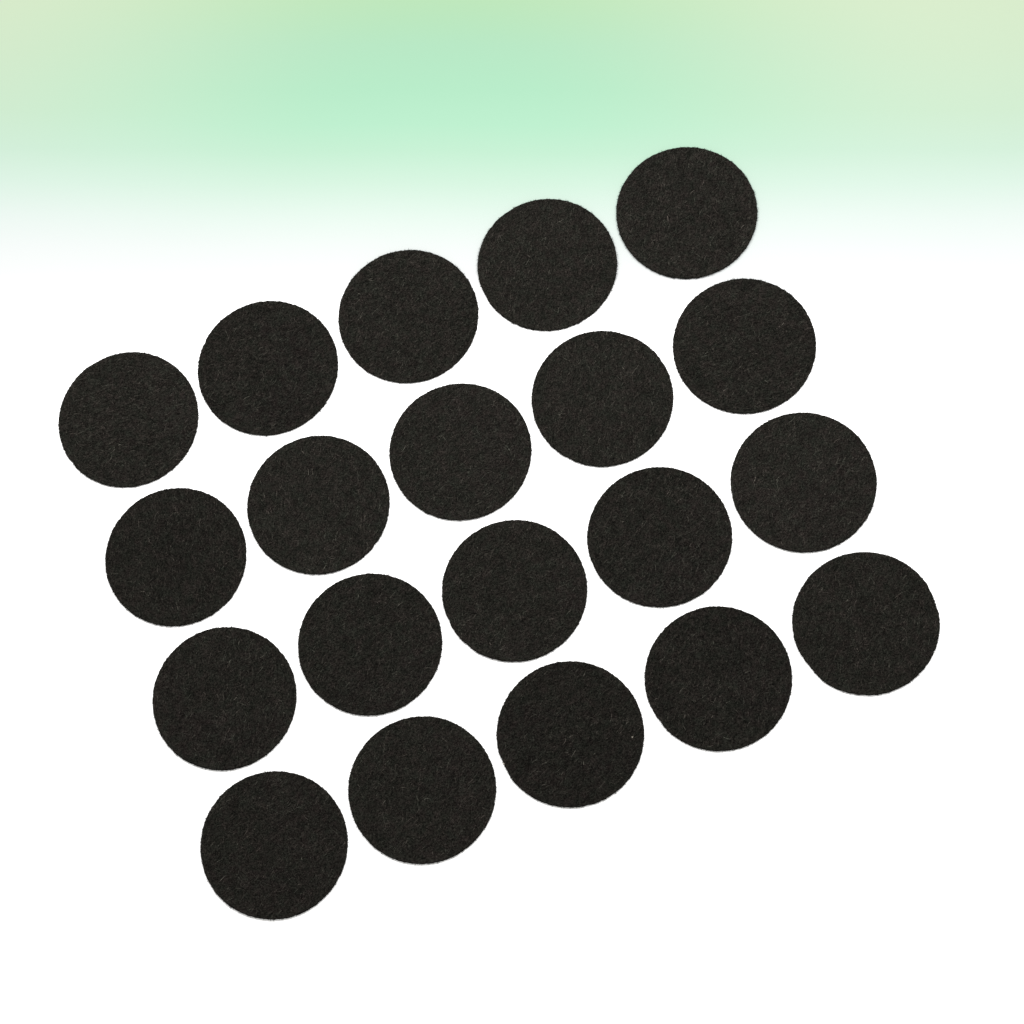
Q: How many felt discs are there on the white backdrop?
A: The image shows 20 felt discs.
